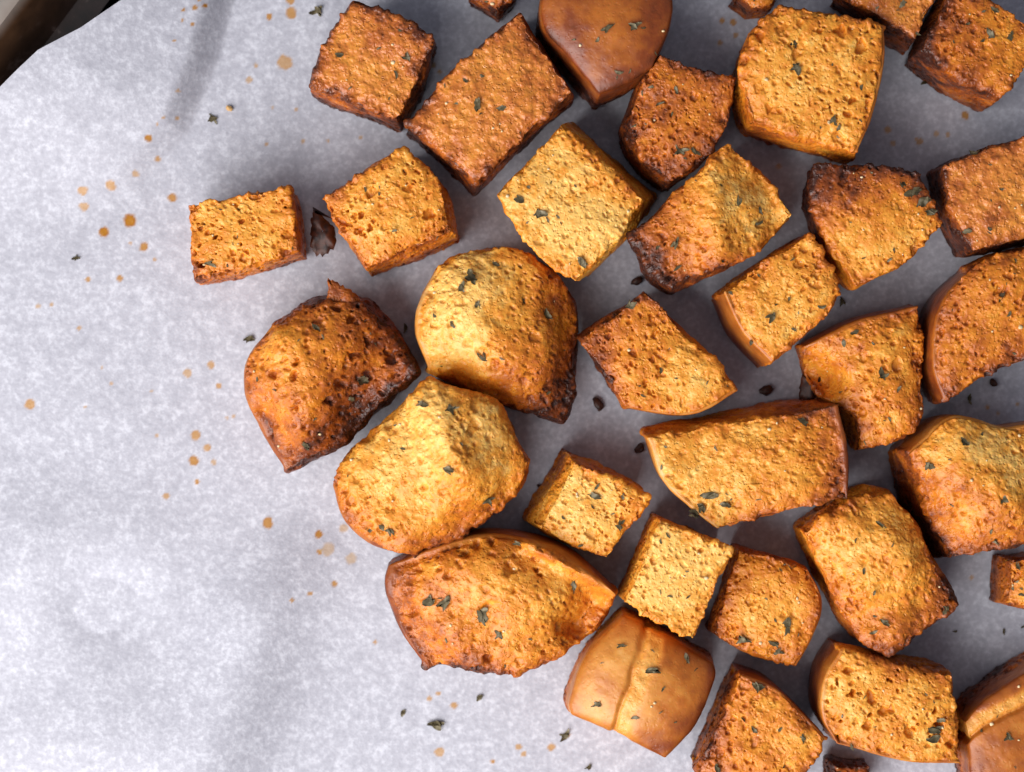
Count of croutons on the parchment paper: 35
